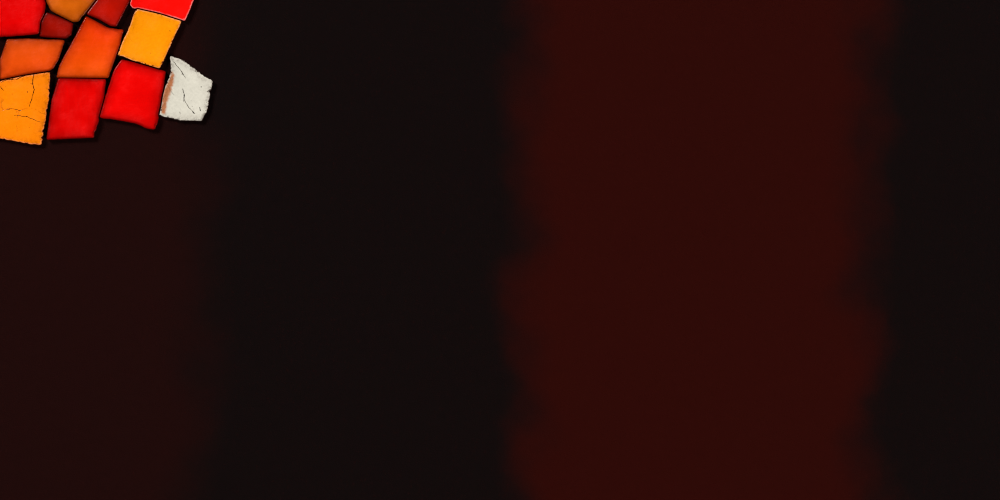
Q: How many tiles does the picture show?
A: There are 12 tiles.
